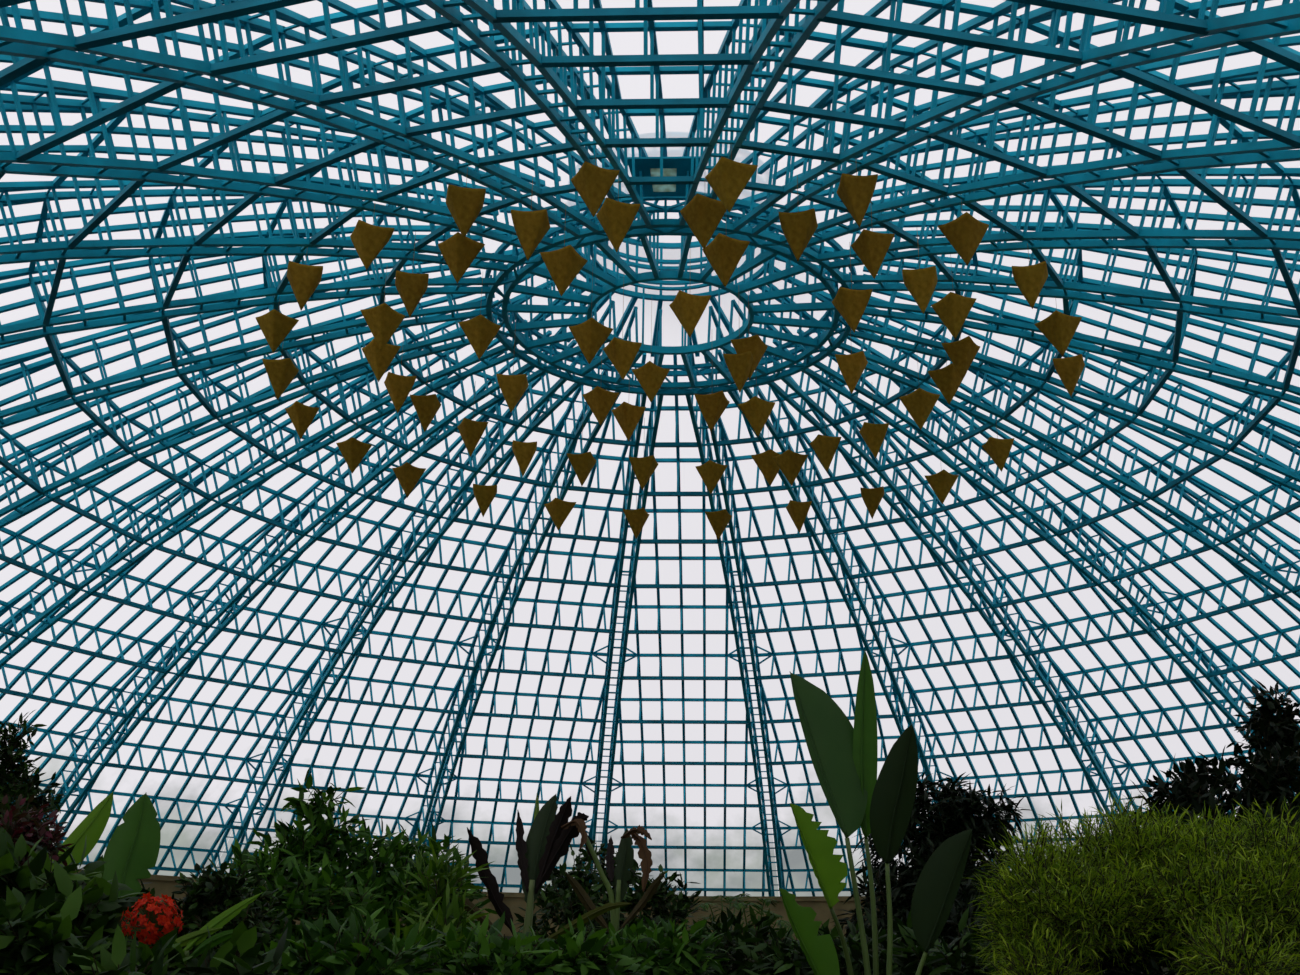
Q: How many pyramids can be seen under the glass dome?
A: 64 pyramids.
